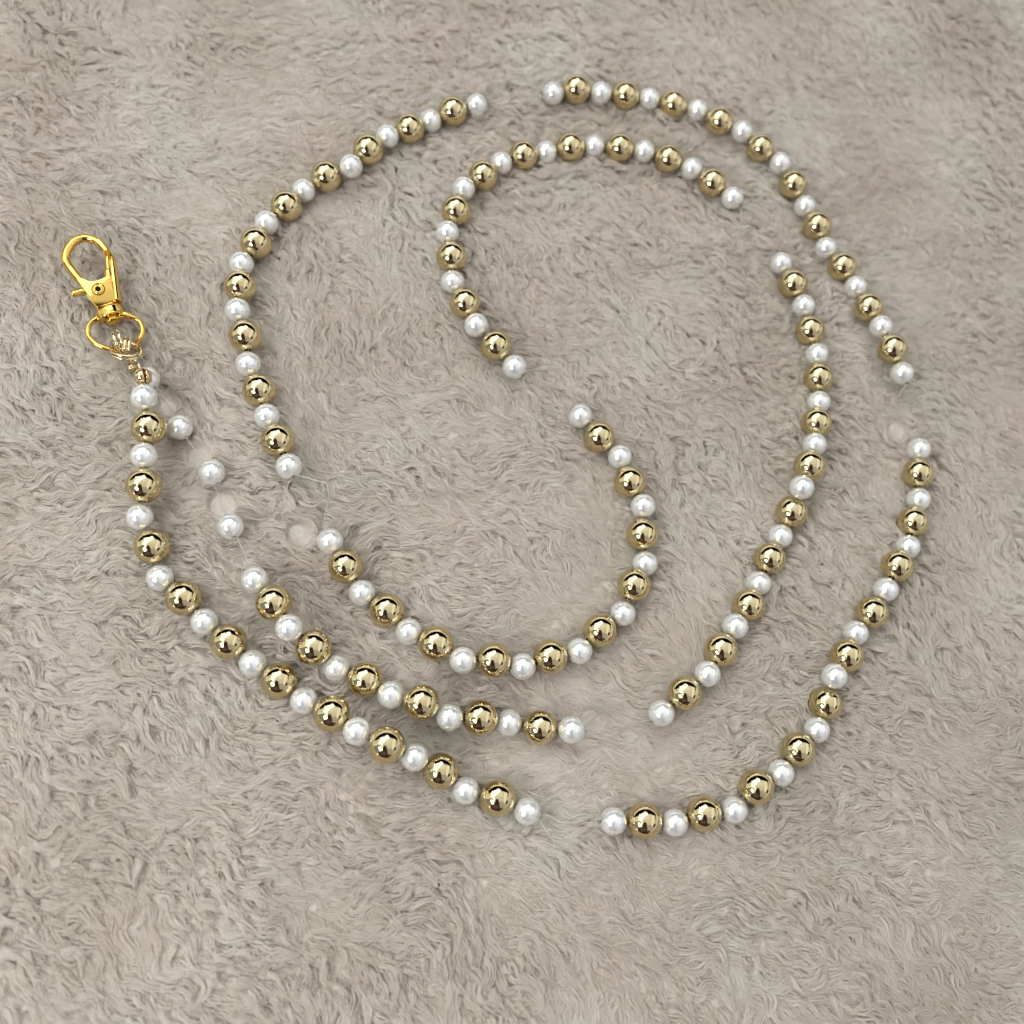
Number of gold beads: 76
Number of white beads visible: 88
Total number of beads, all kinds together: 164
